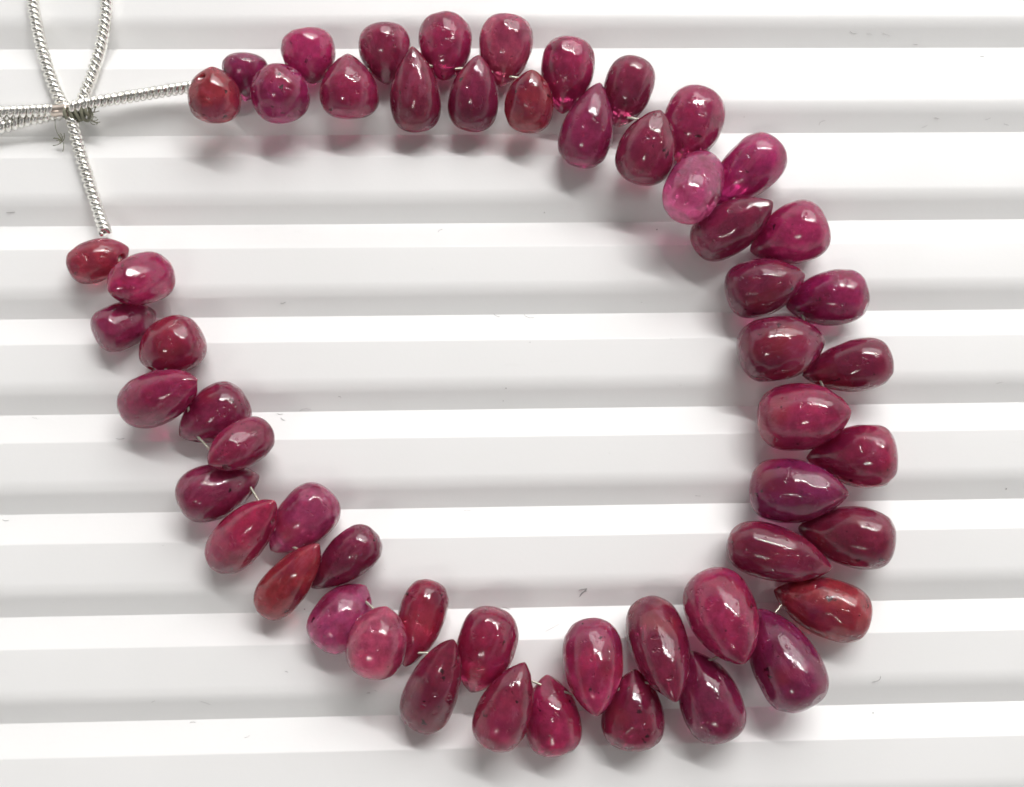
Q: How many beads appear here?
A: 55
